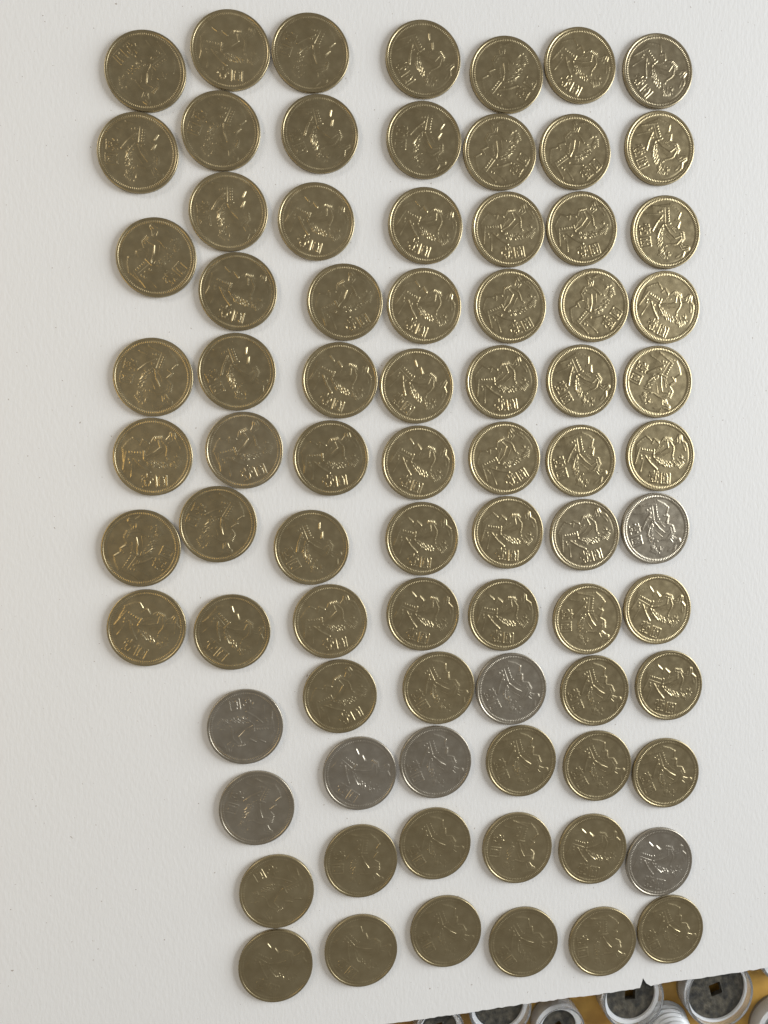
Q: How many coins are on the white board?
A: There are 79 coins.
